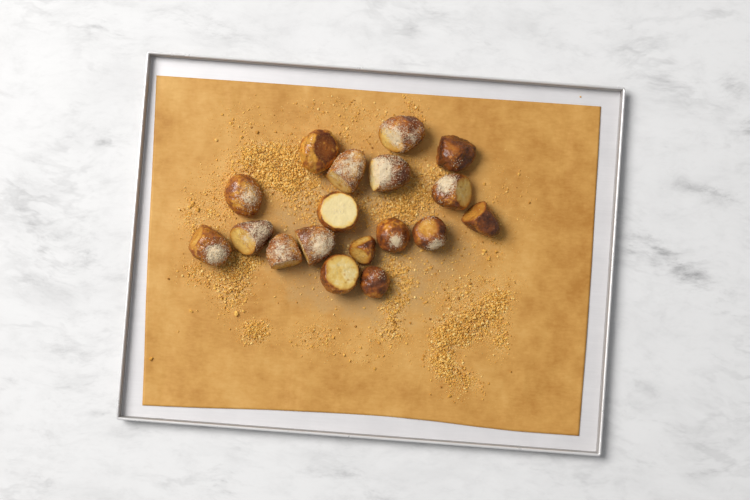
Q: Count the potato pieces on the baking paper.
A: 18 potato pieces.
